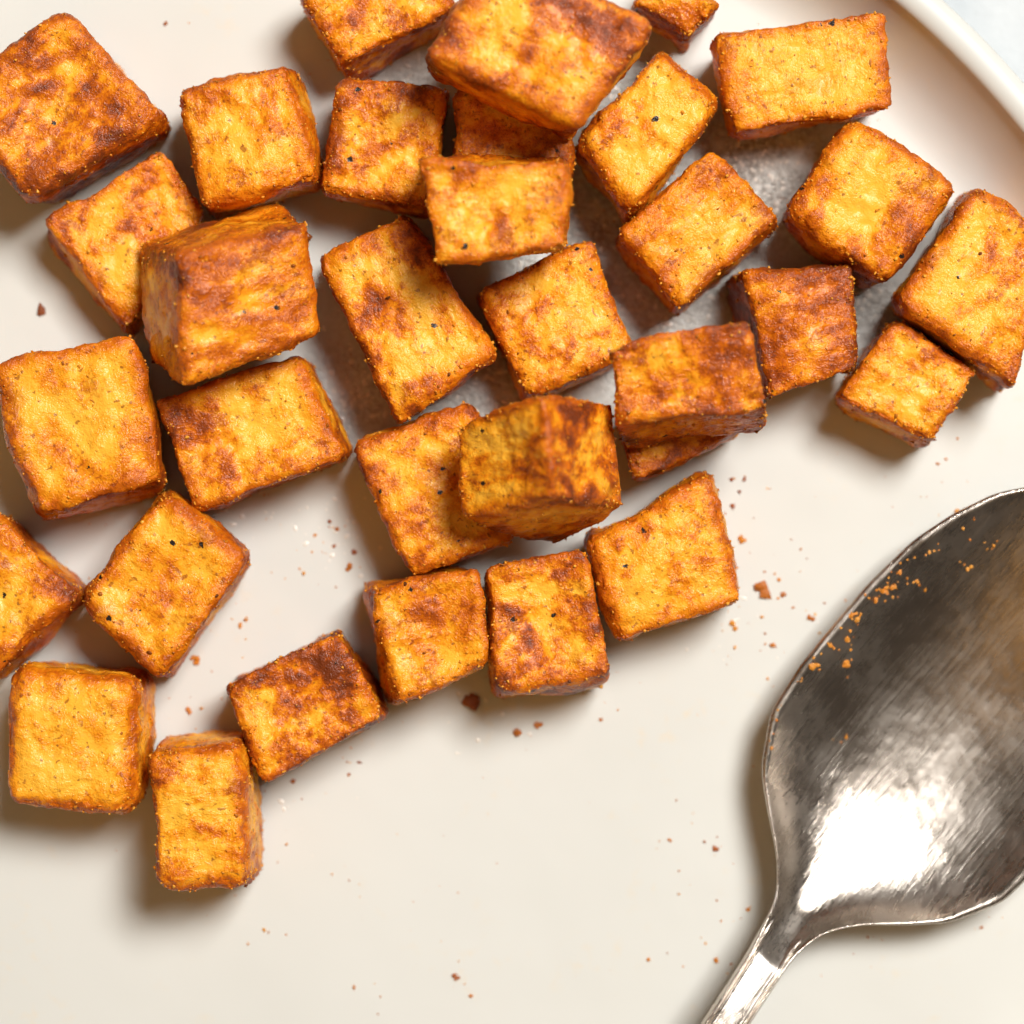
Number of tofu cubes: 33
